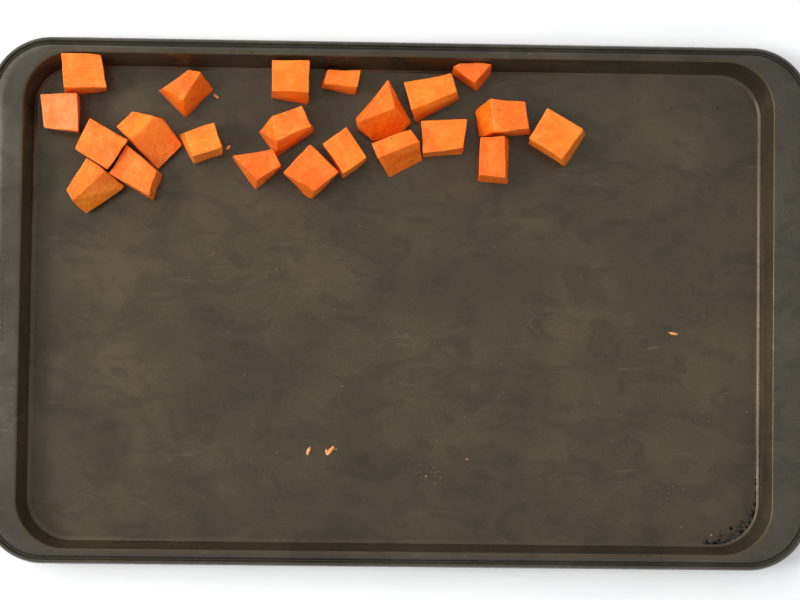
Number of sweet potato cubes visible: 22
